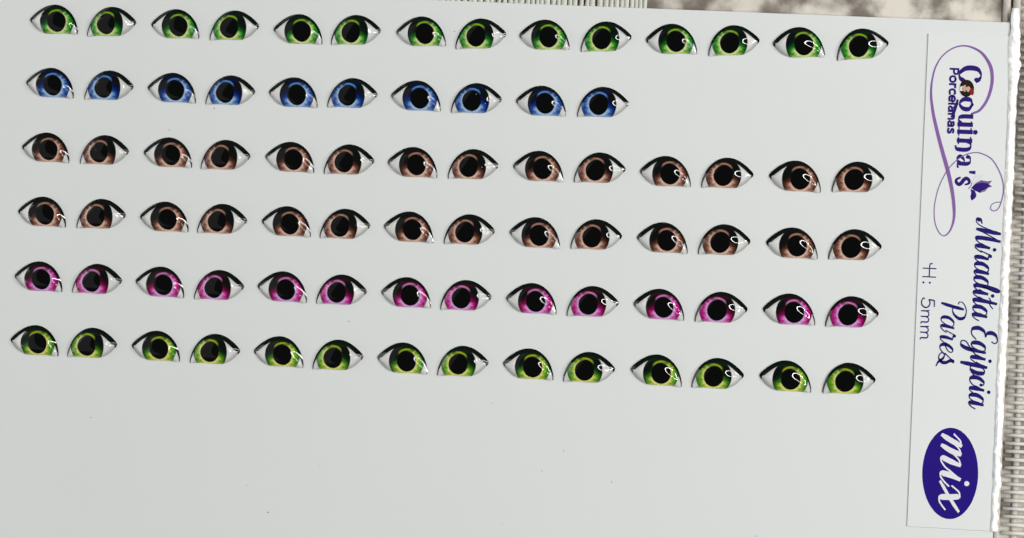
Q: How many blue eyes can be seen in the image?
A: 10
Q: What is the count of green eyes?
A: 28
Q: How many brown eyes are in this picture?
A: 28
